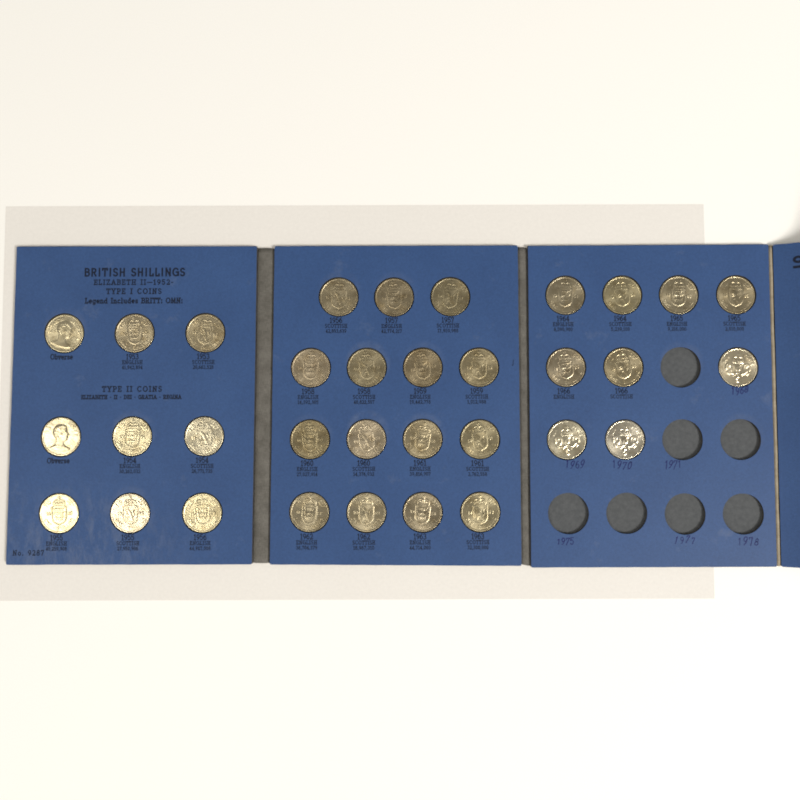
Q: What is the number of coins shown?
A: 33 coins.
